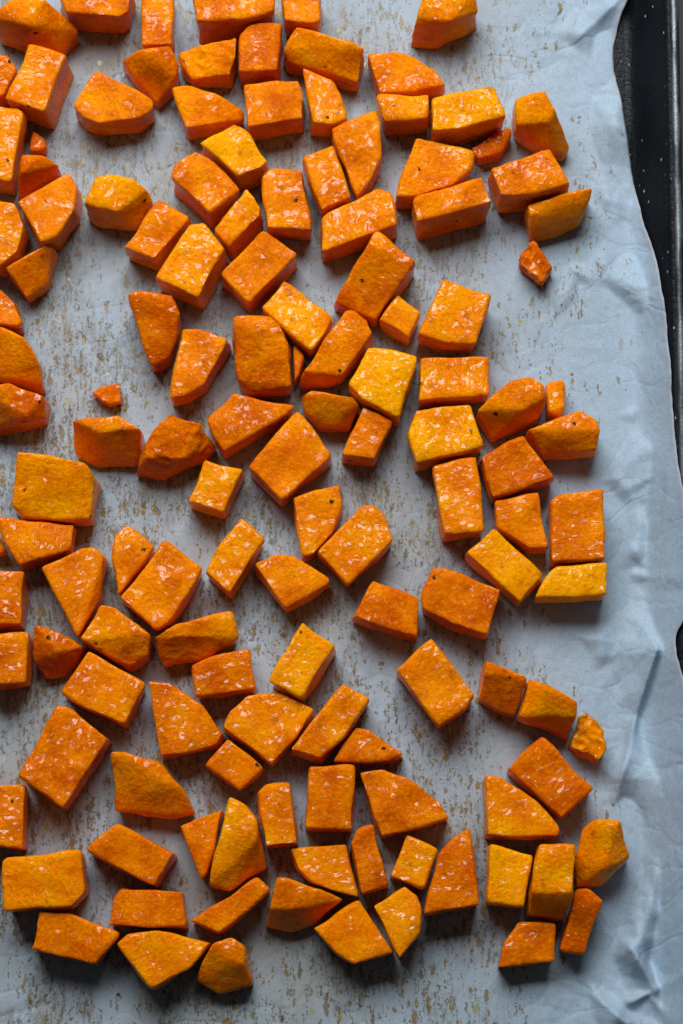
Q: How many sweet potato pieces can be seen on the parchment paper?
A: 133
